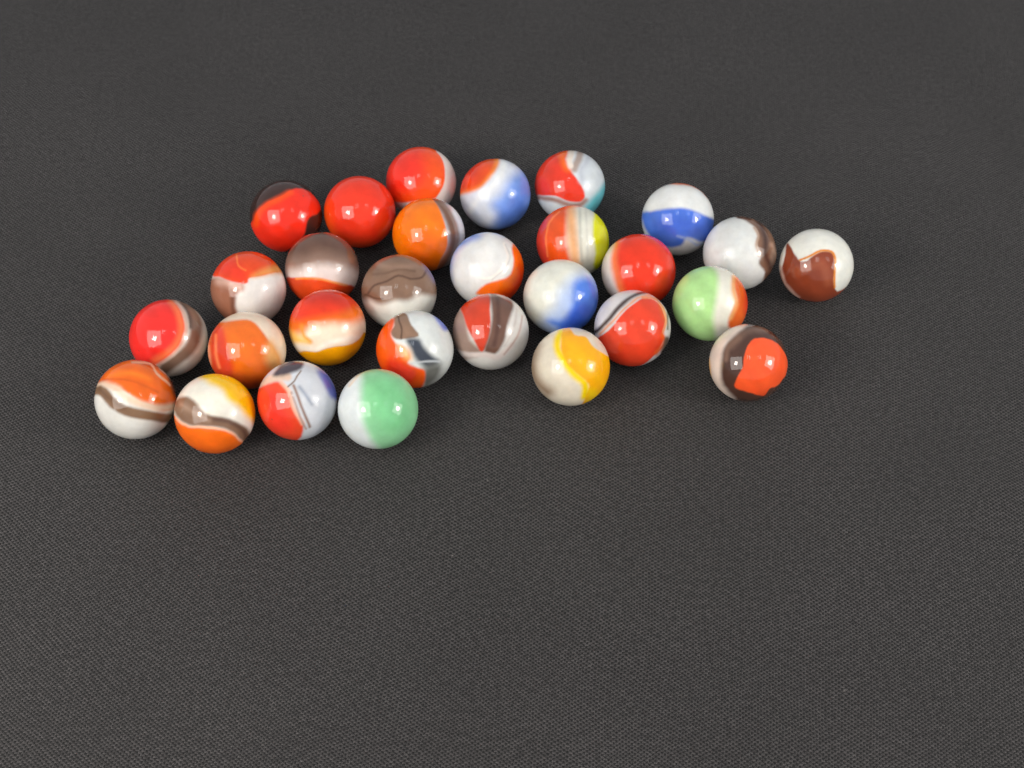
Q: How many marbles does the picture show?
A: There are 29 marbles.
